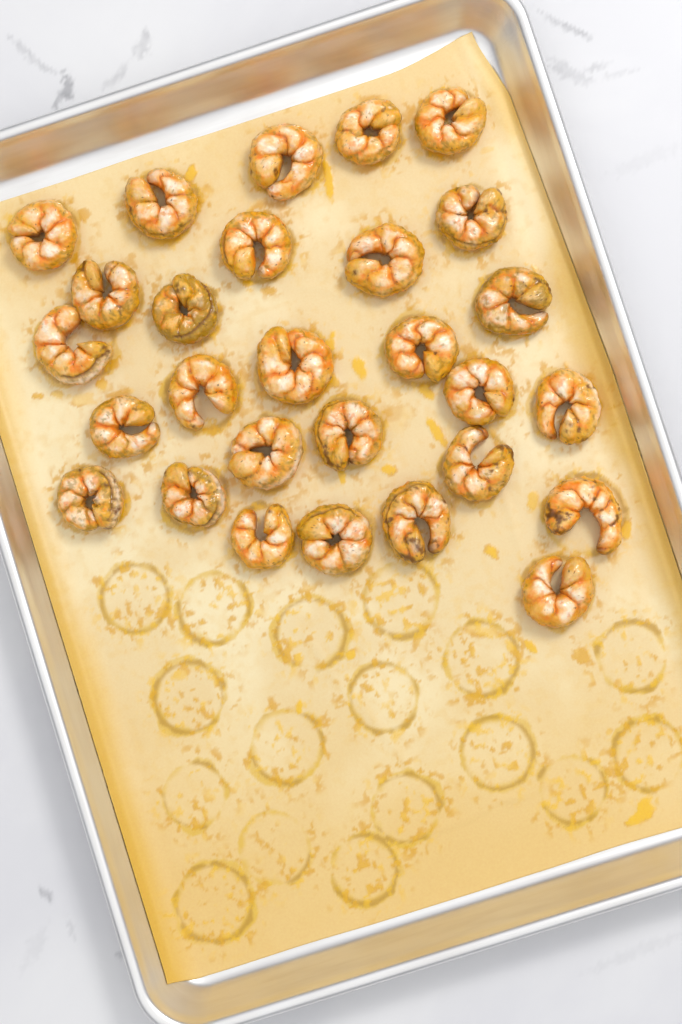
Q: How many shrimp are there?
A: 28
